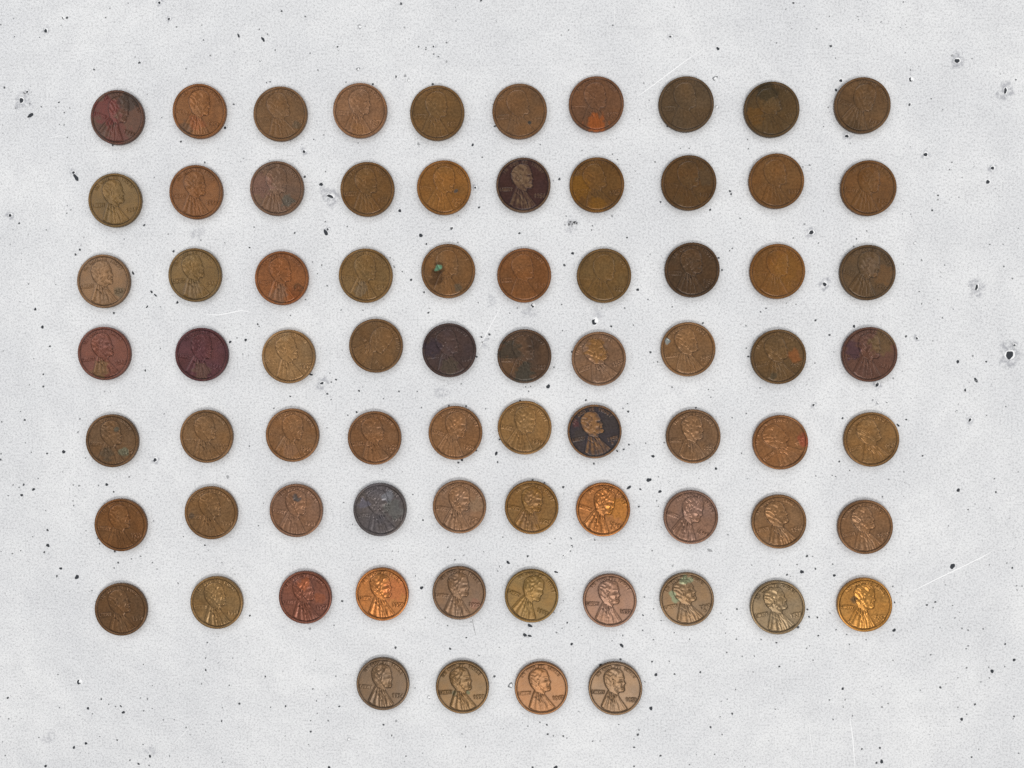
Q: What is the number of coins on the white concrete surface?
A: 74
